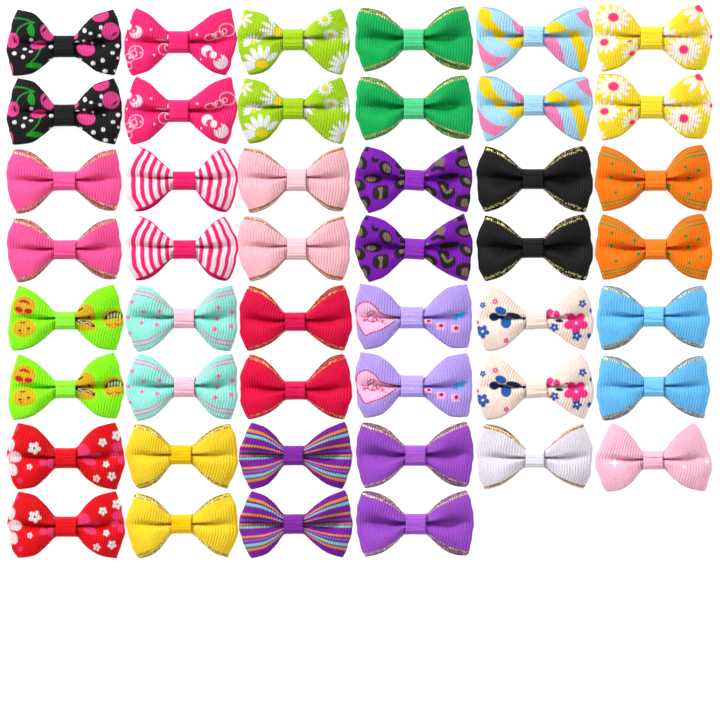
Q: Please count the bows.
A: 46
